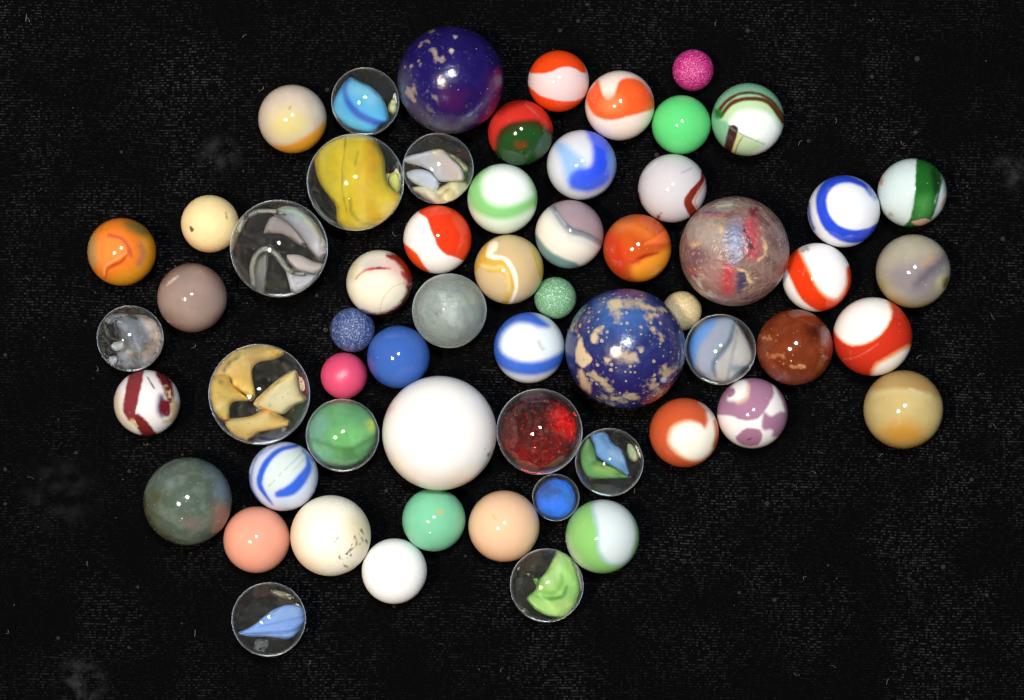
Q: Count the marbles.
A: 60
